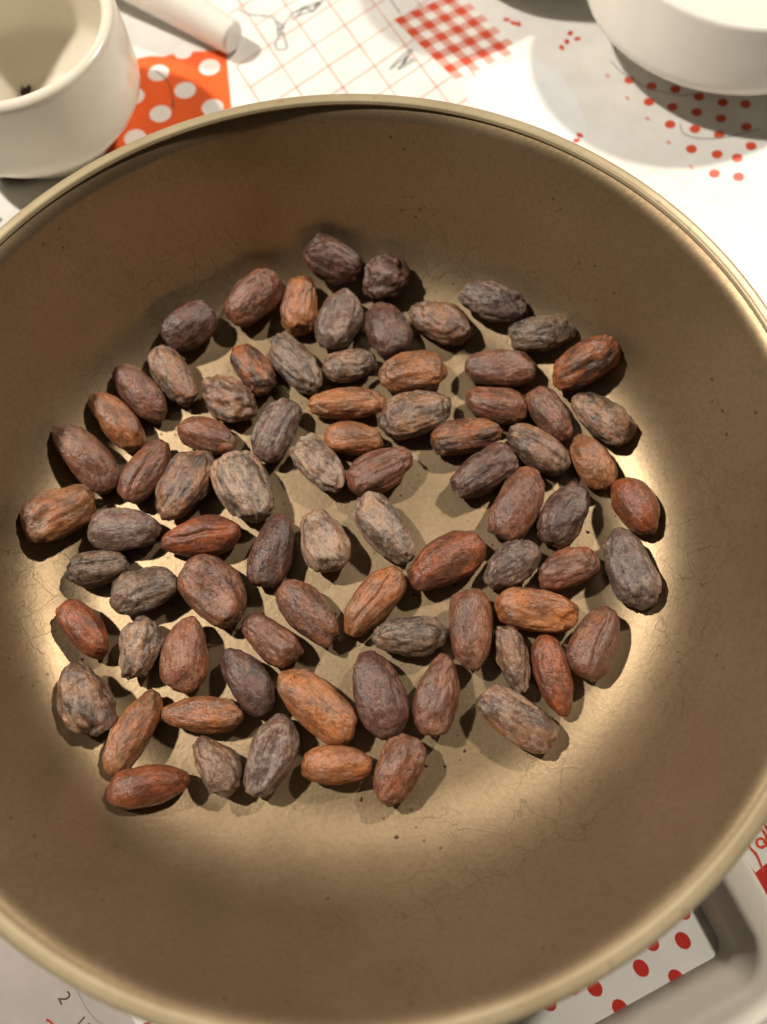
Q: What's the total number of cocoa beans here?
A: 79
